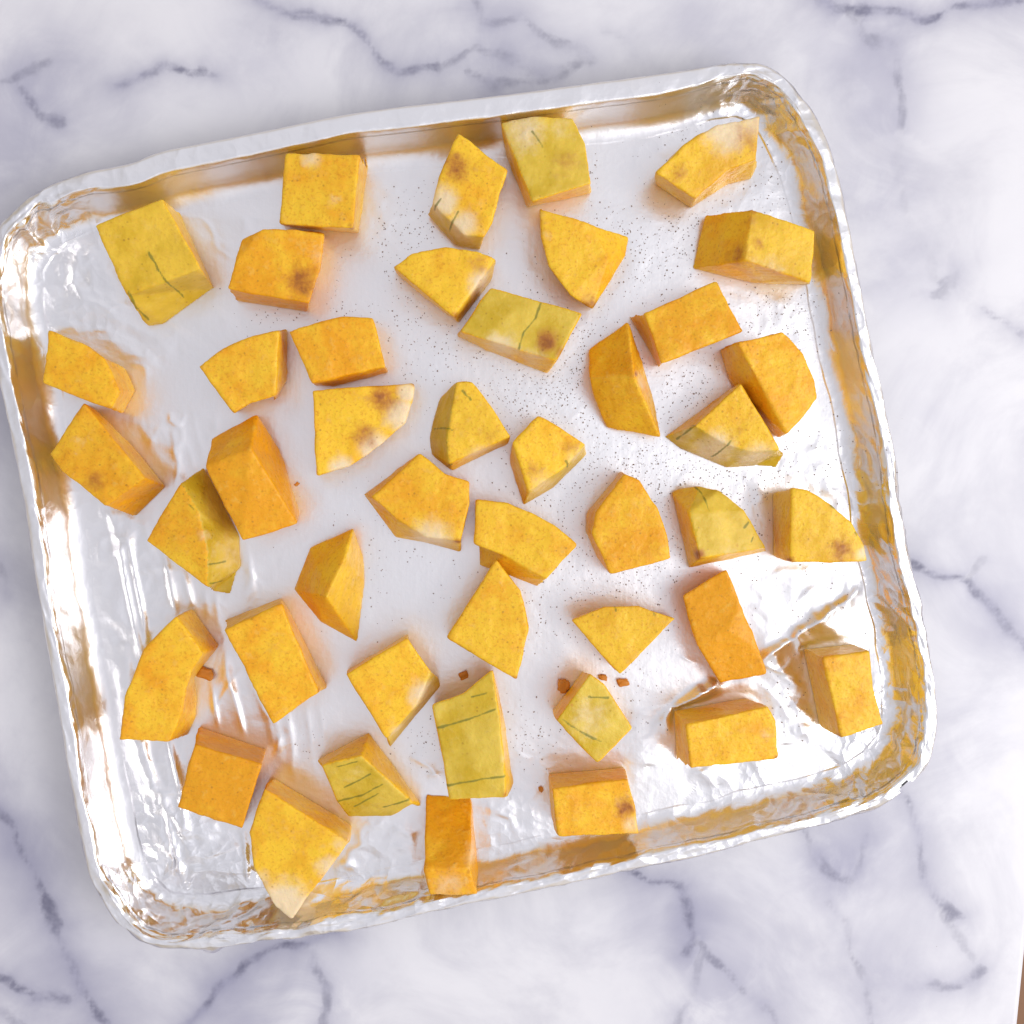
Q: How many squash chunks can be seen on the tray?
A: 44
